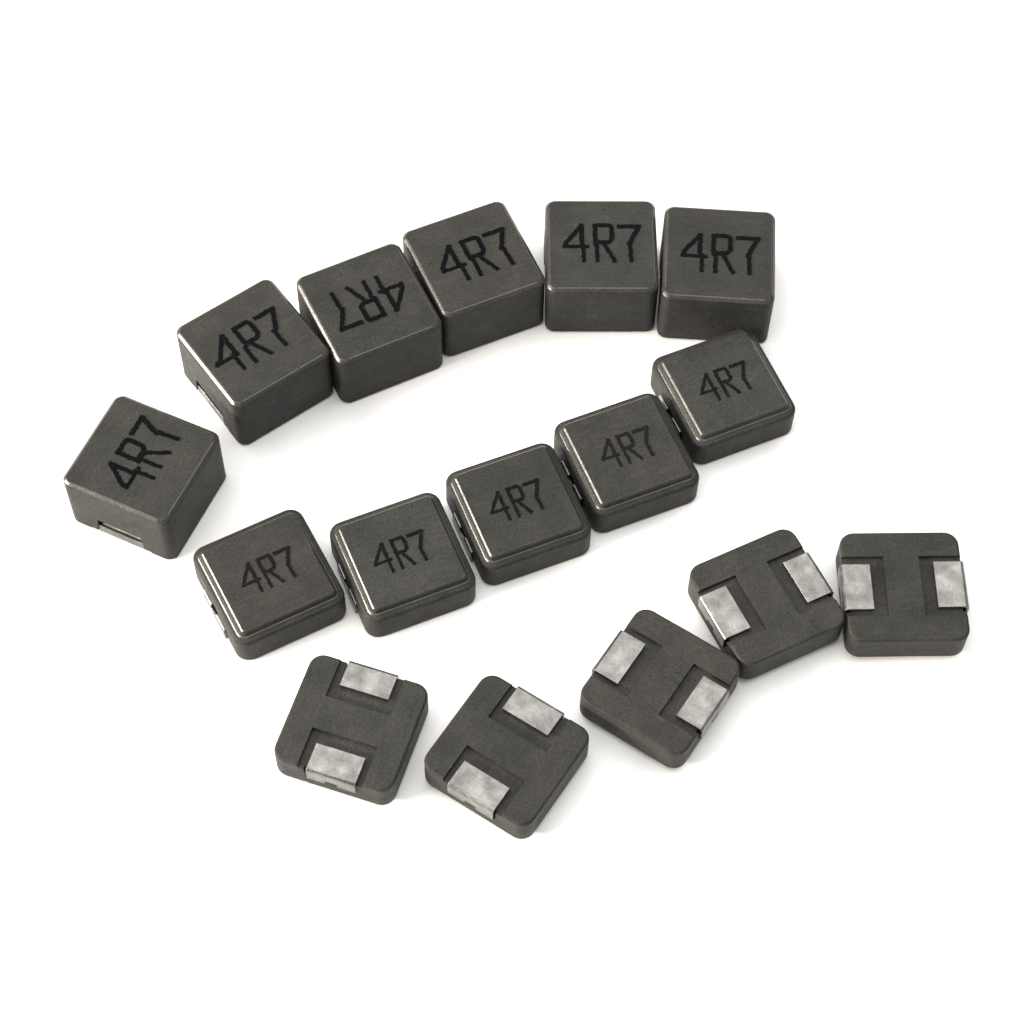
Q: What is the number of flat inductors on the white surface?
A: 10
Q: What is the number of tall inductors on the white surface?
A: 6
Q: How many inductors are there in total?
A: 16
